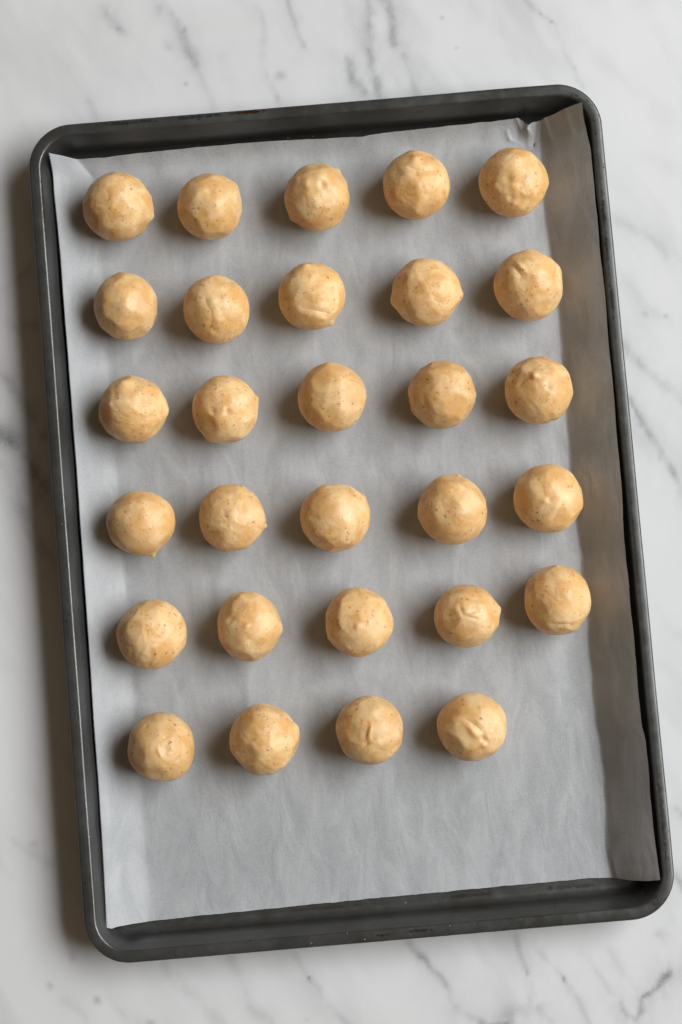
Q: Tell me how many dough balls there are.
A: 29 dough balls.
